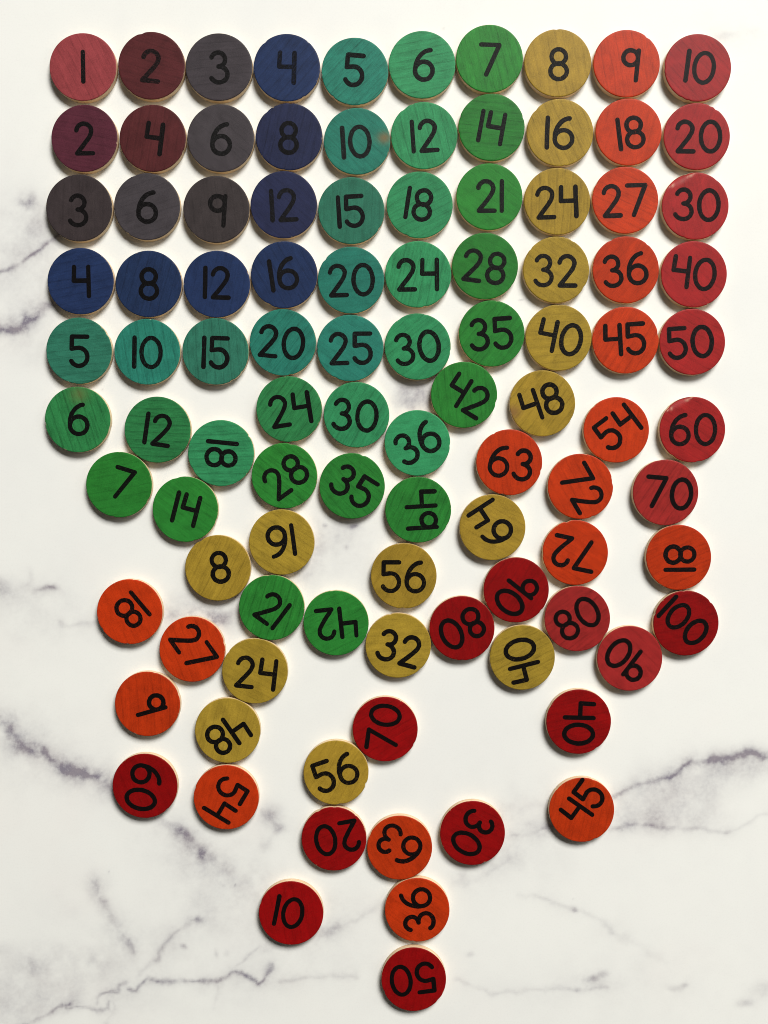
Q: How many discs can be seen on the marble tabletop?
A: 100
